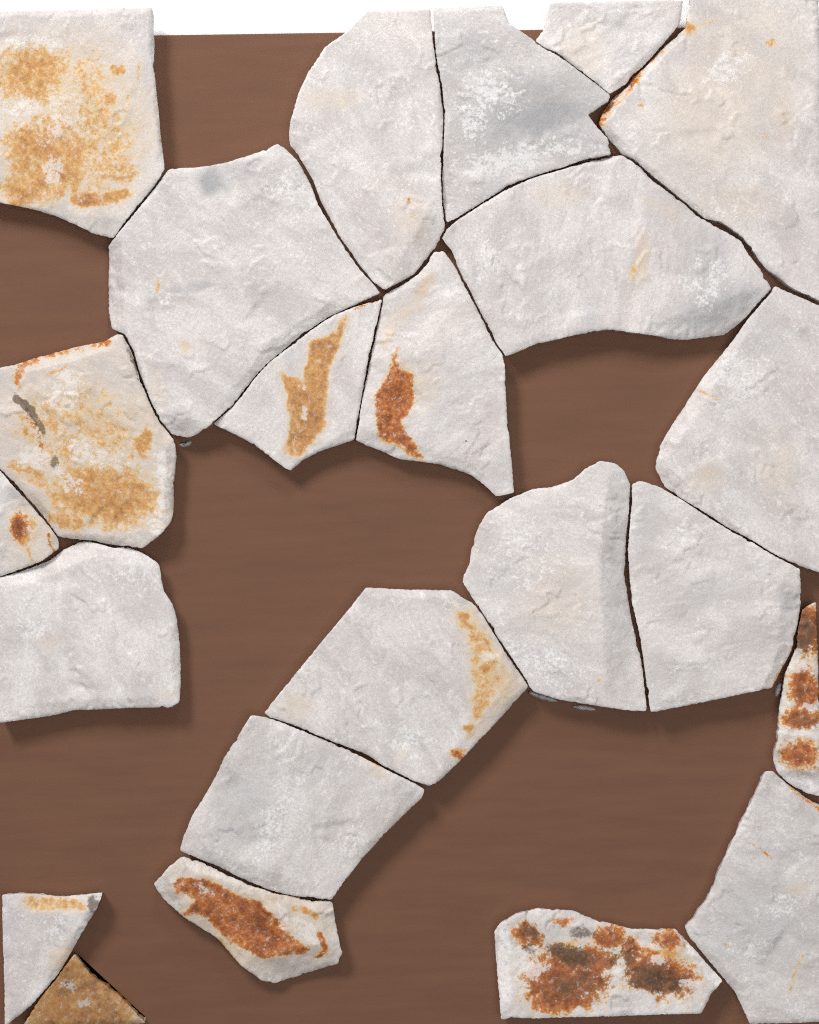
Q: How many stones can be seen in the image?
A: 23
